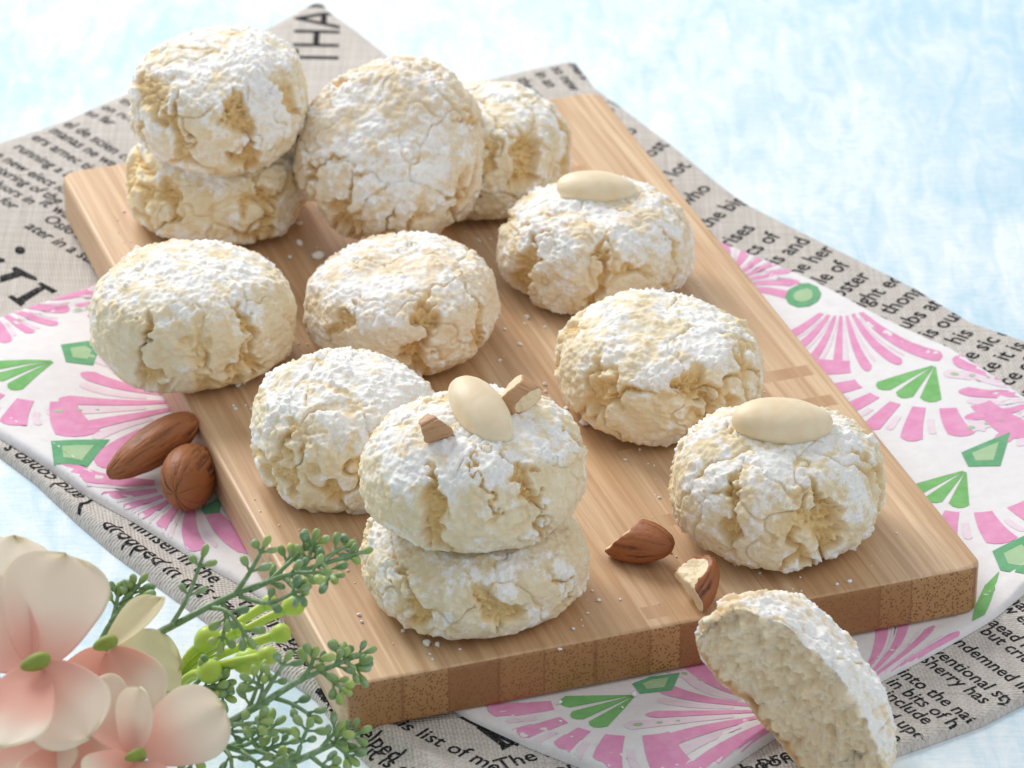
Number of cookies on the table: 13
